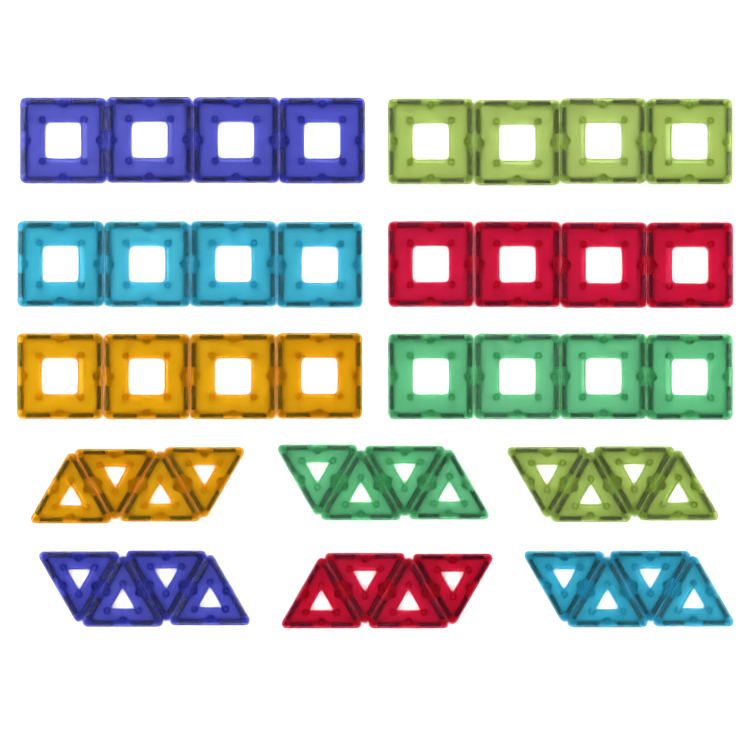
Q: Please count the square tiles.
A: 24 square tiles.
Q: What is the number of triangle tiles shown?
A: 24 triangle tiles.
